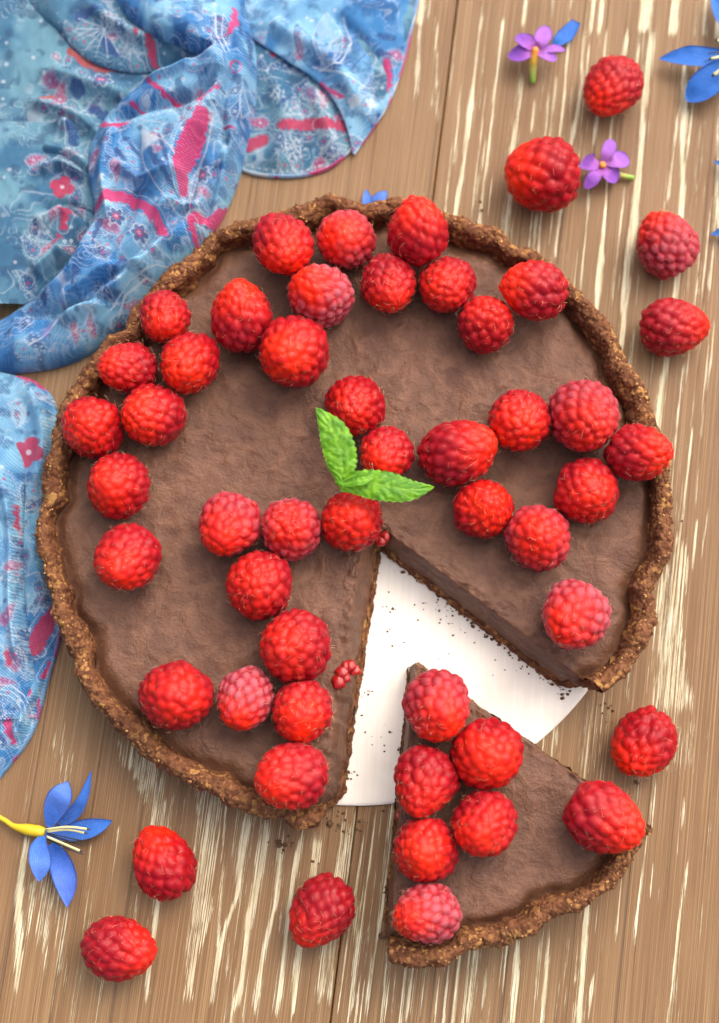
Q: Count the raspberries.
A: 51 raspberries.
